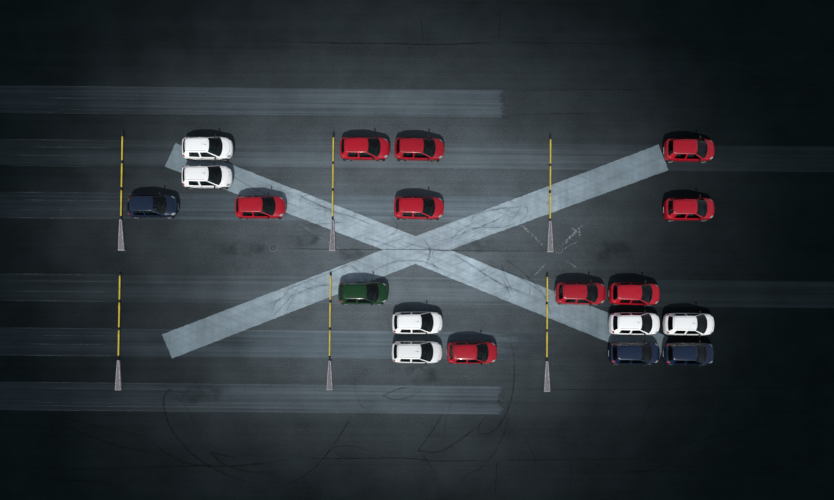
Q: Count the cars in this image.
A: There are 19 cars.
